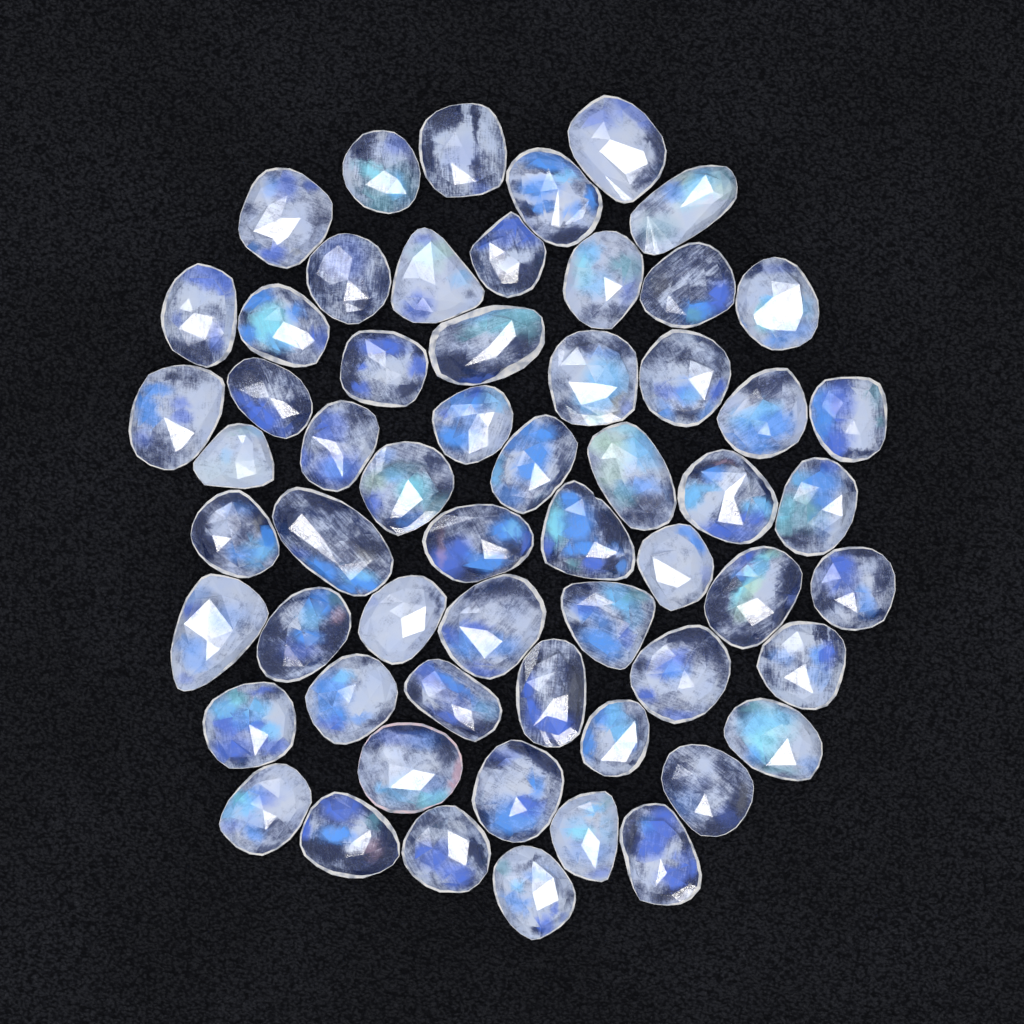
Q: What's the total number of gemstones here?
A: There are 59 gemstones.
